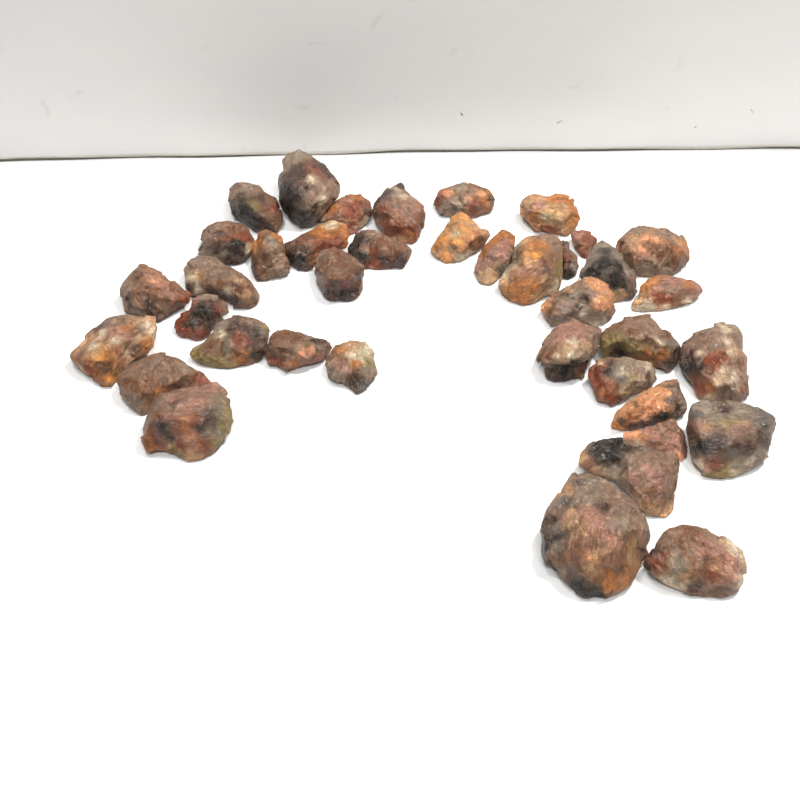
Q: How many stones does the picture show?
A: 39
